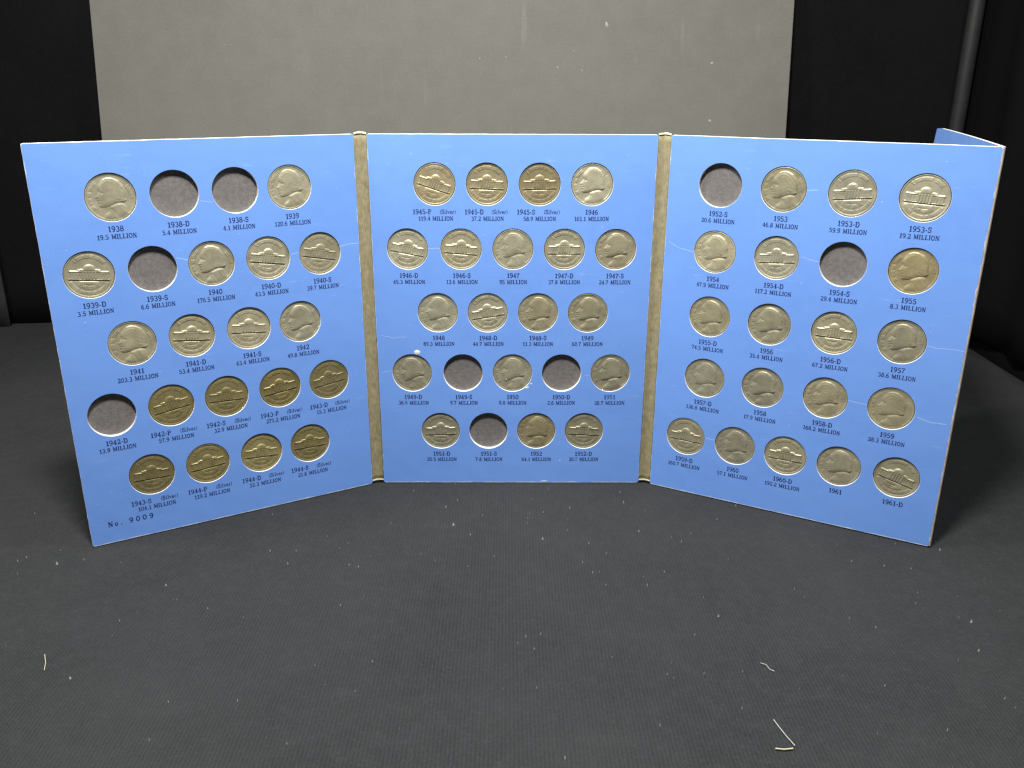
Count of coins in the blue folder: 56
